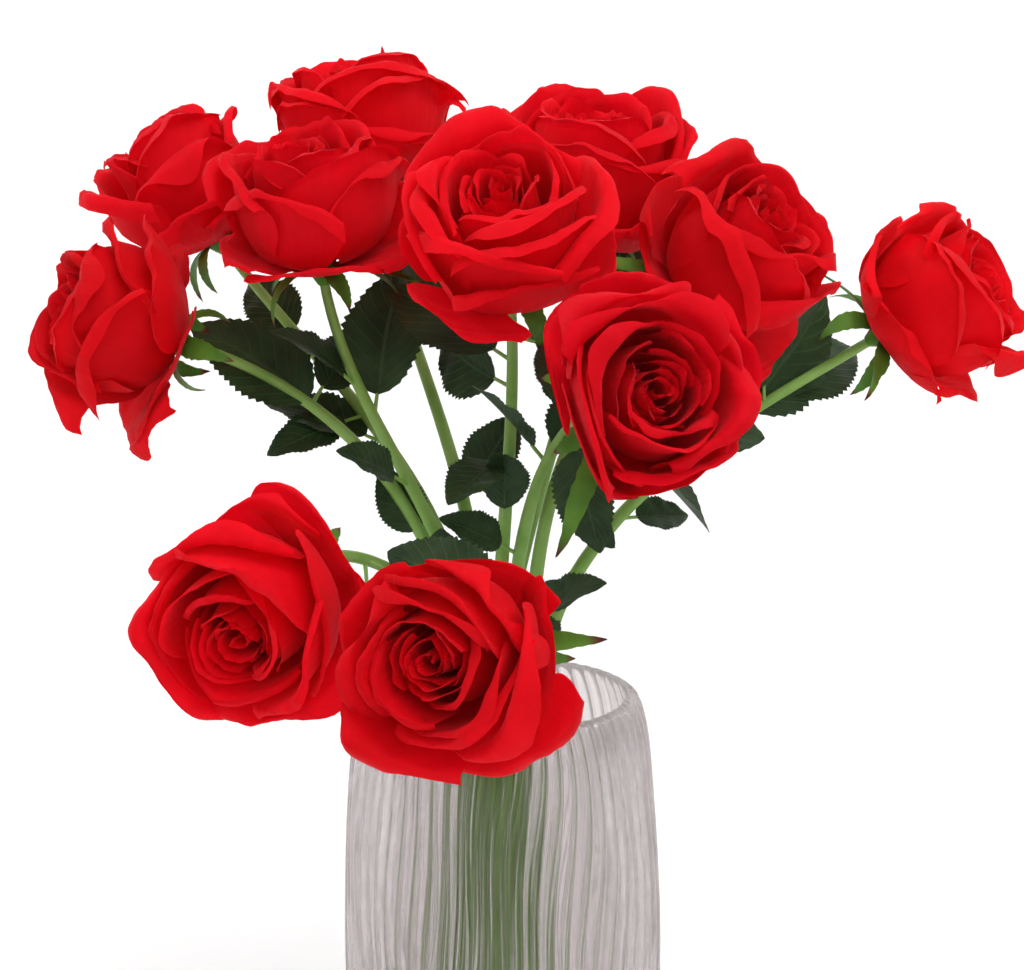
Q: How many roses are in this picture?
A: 11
